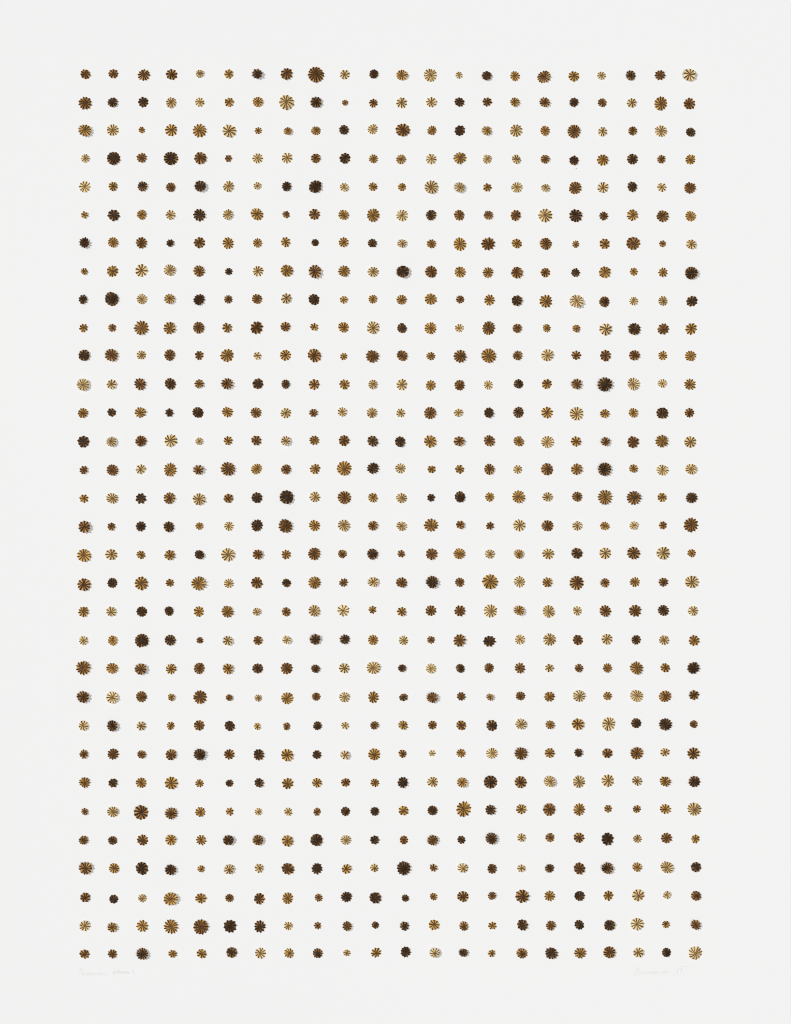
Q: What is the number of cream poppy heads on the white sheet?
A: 163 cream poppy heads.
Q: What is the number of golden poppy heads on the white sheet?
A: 199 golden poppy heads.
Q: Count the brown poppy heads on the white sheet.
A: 198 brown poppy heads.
